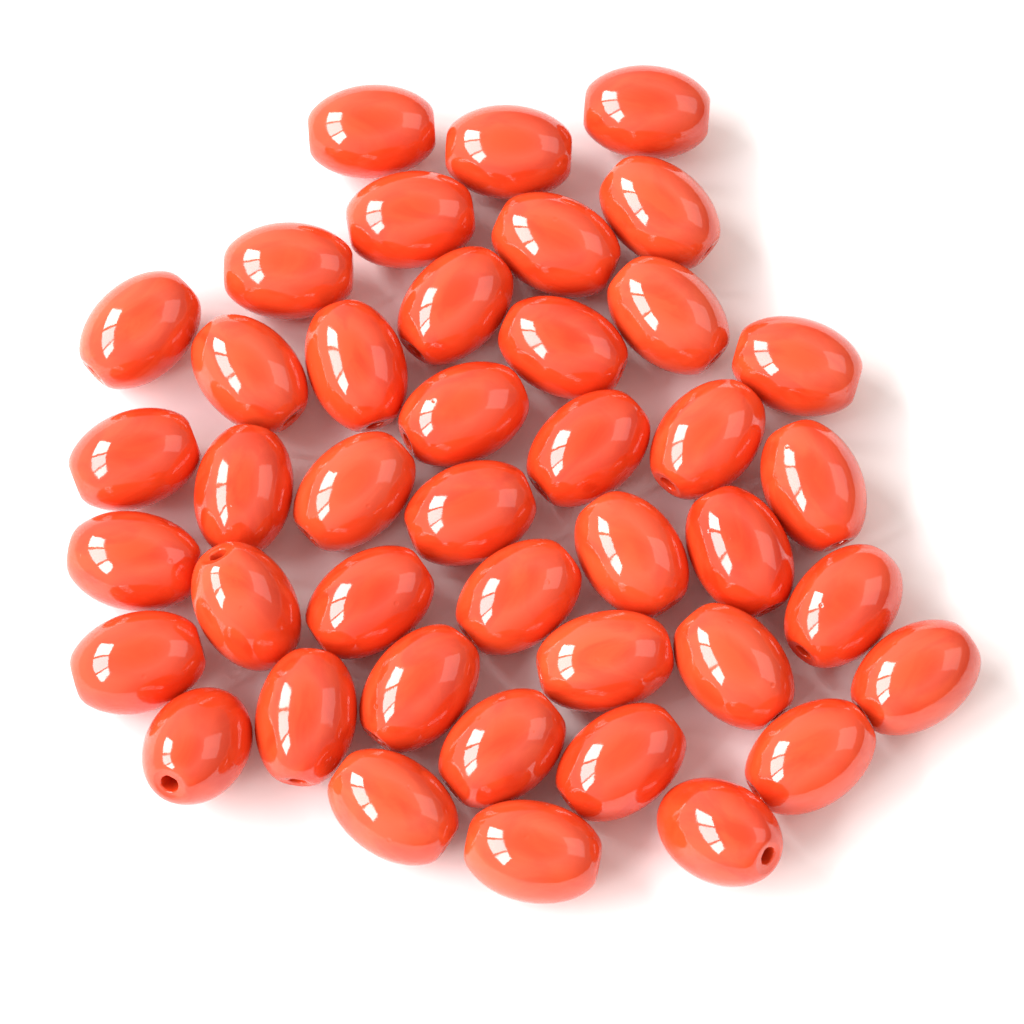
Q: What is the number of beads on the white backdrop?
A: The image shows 42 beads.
